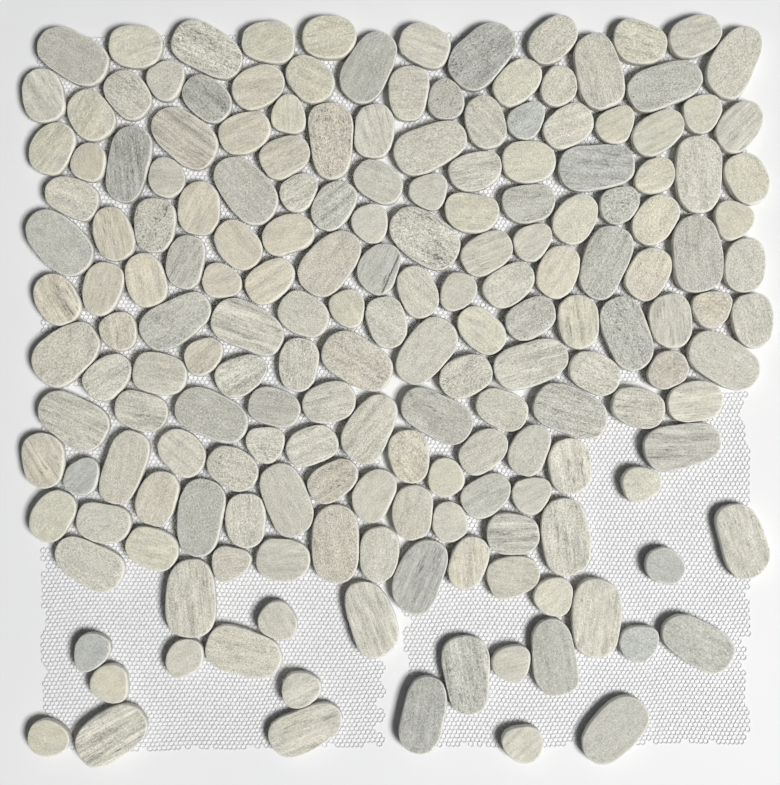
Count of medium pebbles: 91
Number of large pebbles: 52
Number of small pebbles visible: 41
